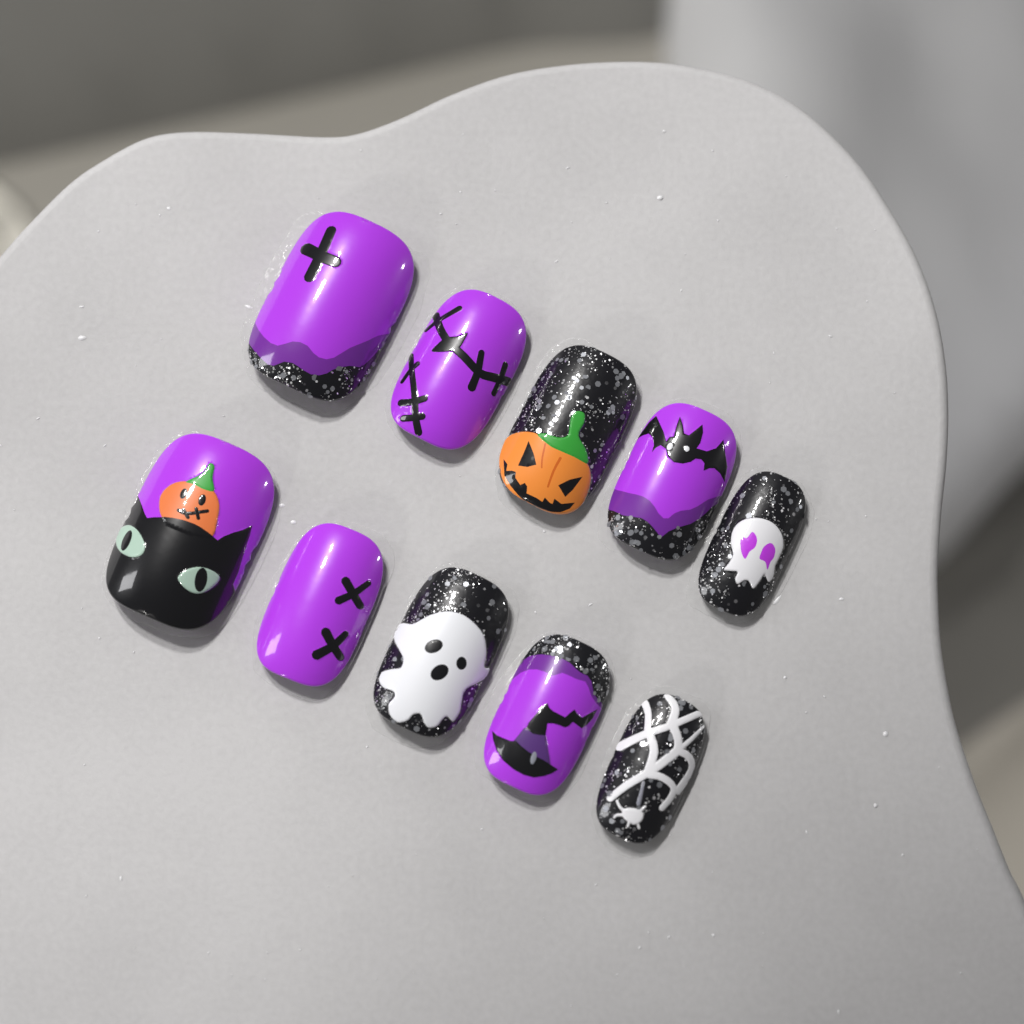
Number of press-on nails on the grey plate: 10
